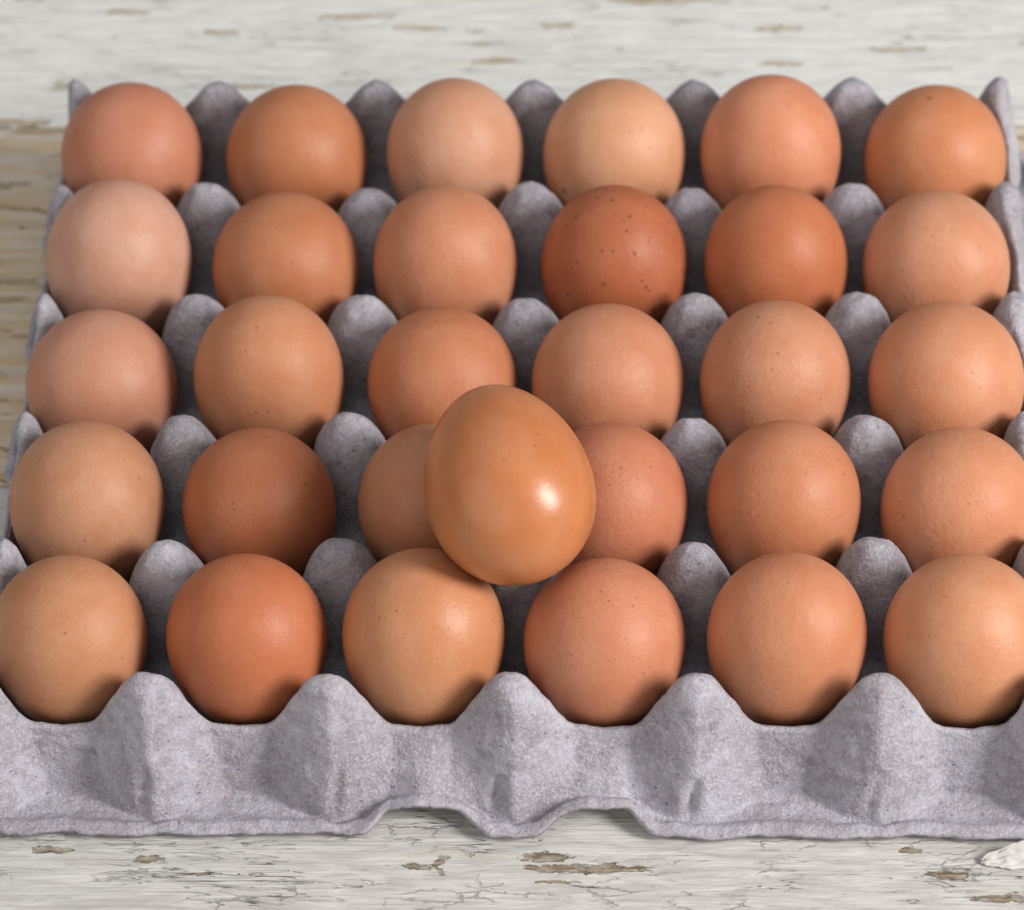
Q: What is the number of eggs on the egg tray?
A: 31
